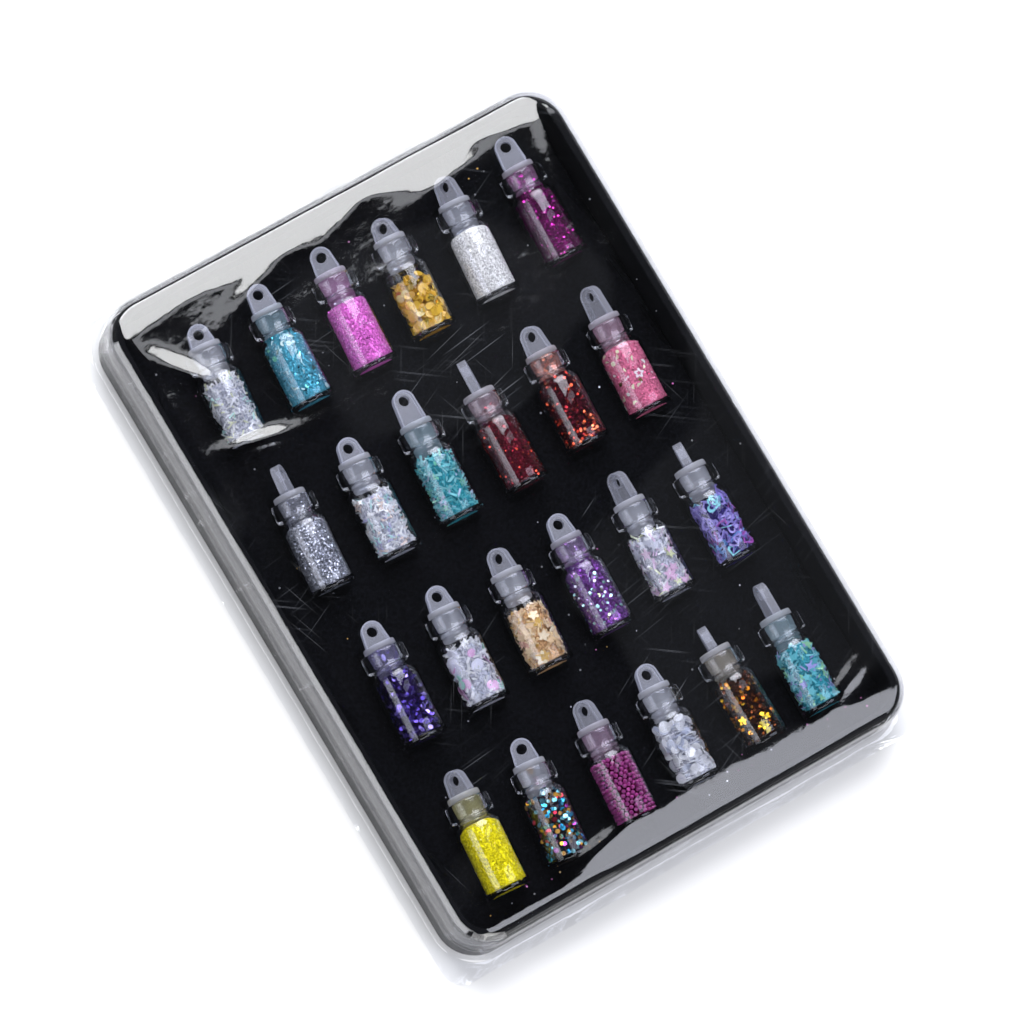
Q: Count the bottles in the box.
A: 24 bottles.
